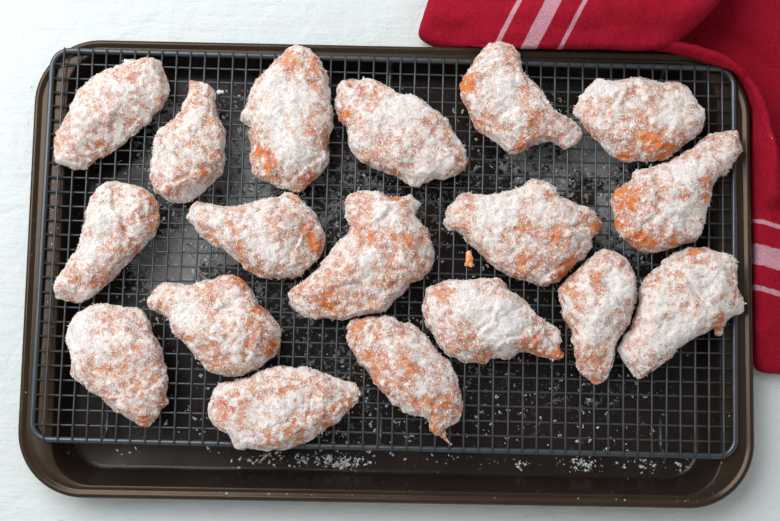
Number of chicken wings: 18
